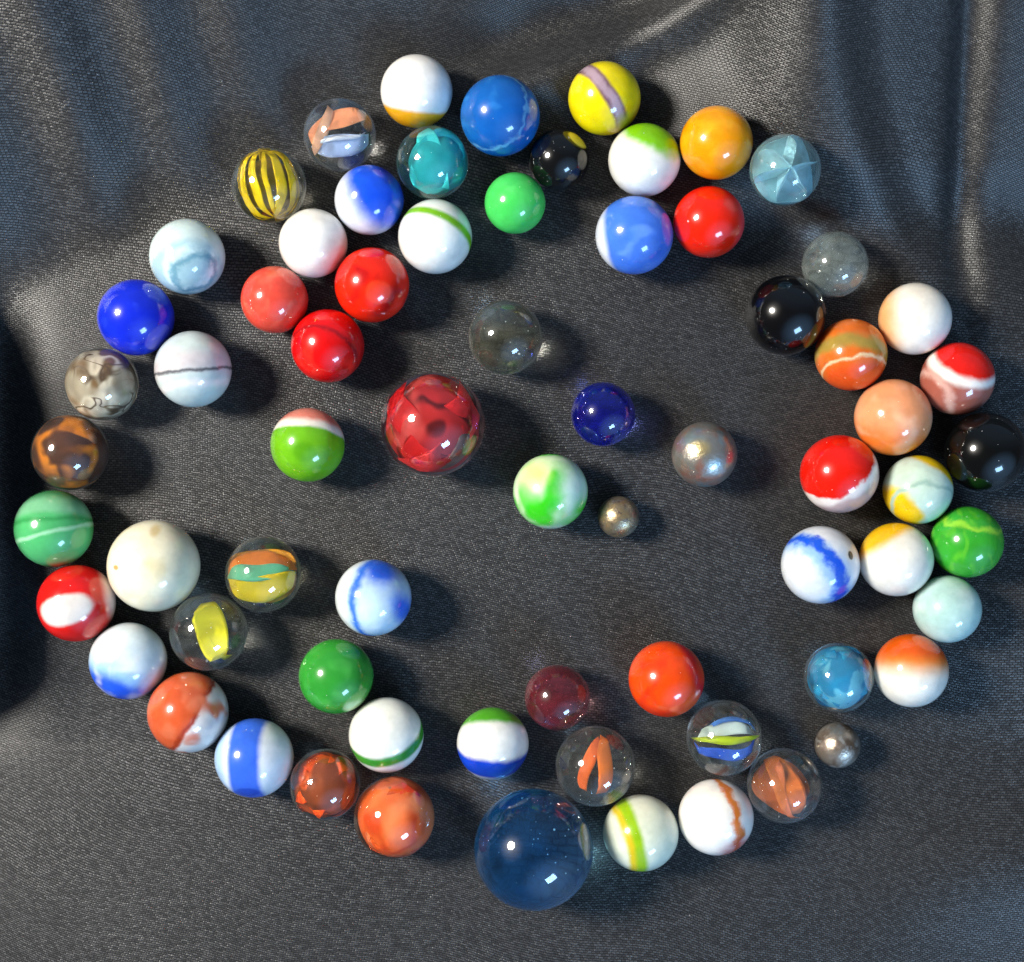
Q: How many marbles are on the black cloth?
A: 69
